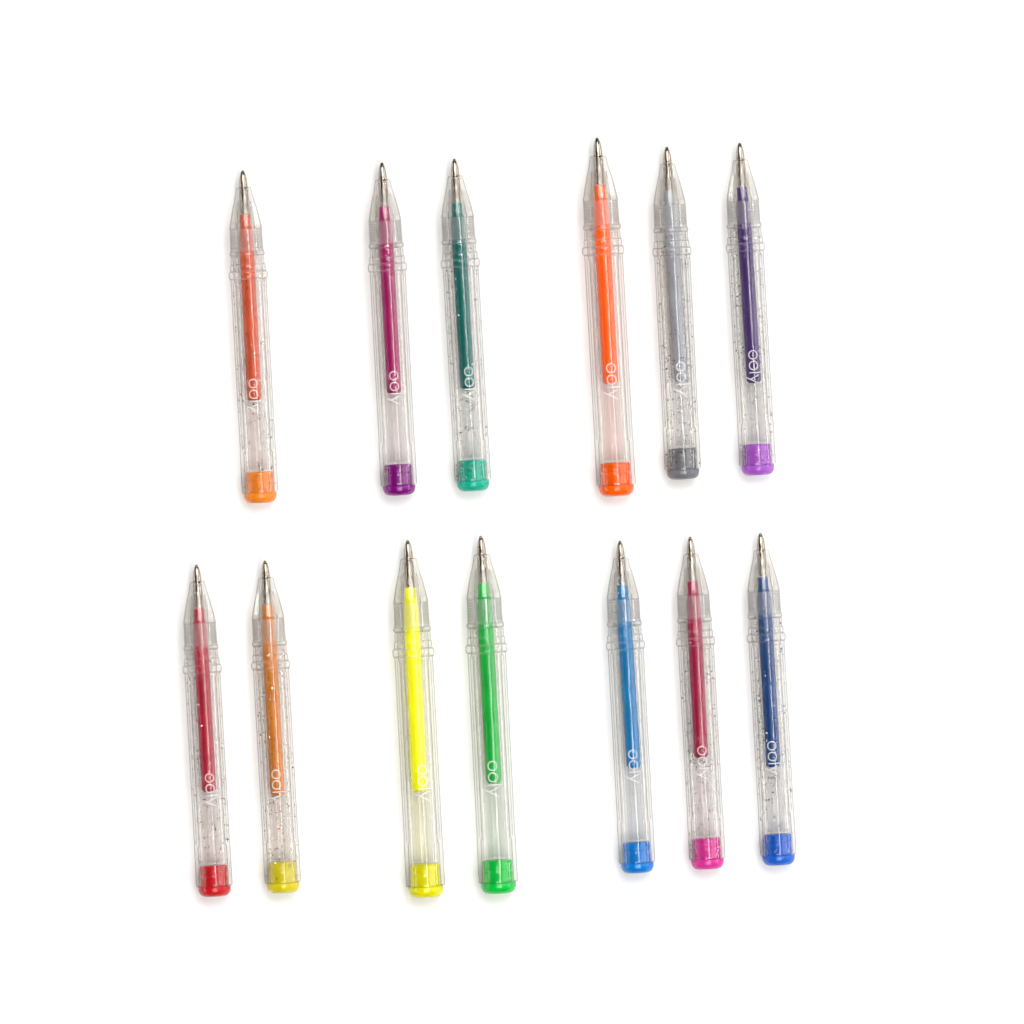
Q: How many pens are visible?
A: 13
